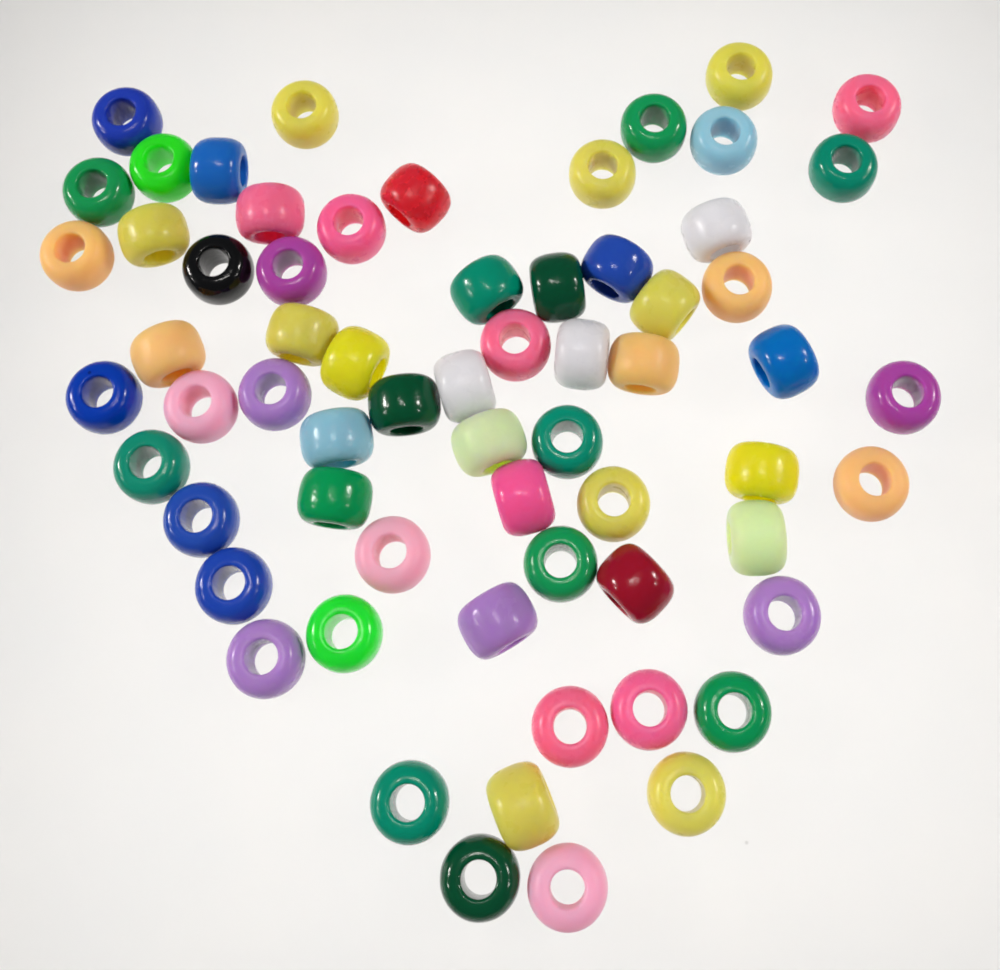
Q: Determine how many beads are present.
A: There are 64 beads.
